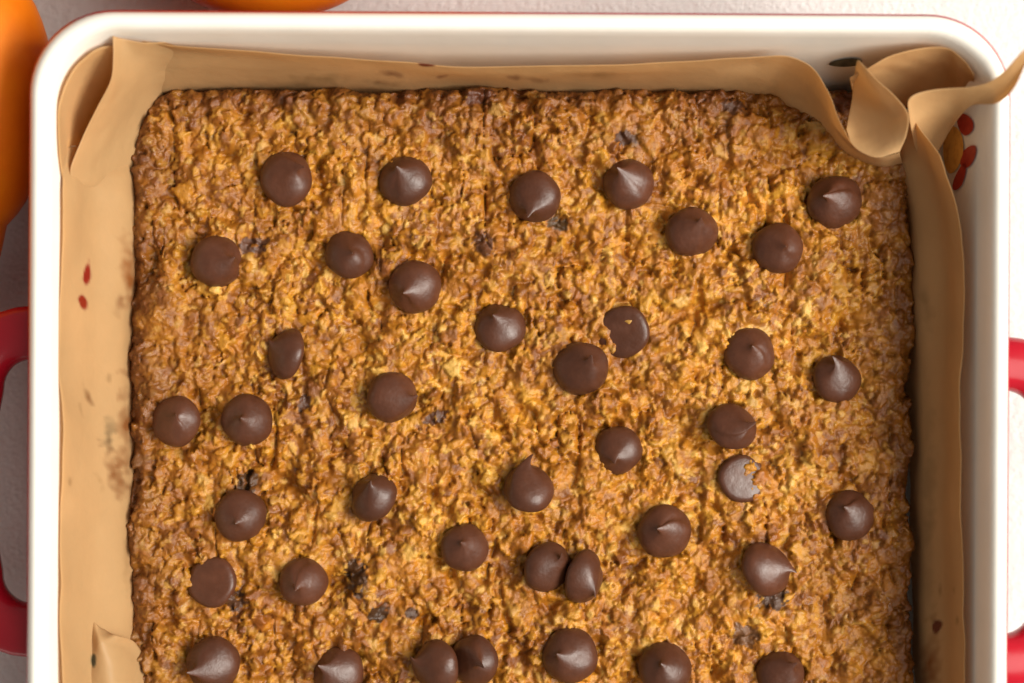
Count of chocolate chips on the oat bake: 40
